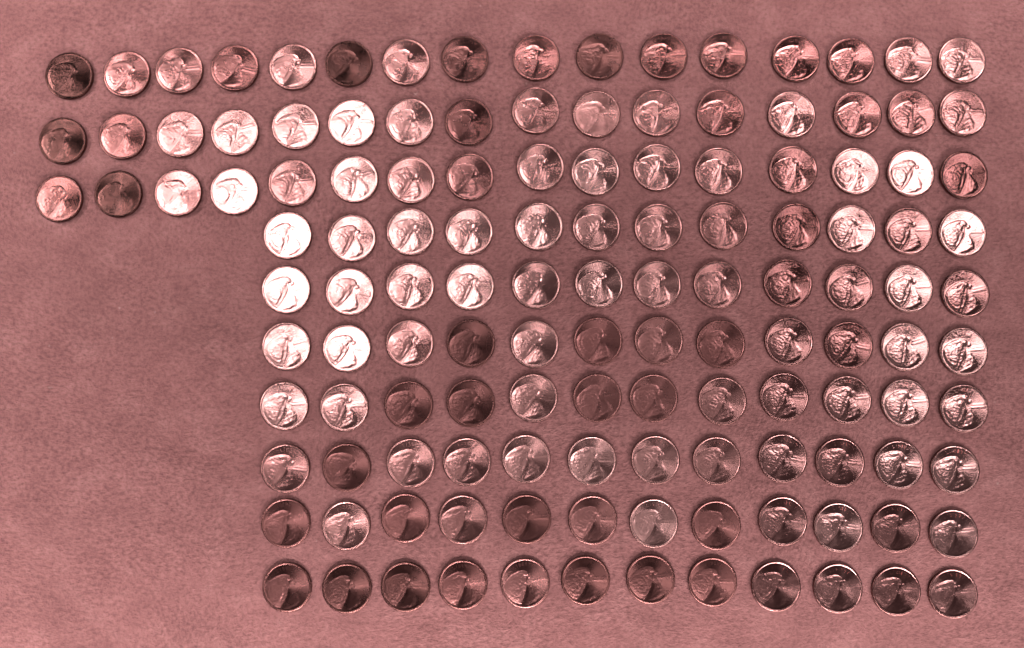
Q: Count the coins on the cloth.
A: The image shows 132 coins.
